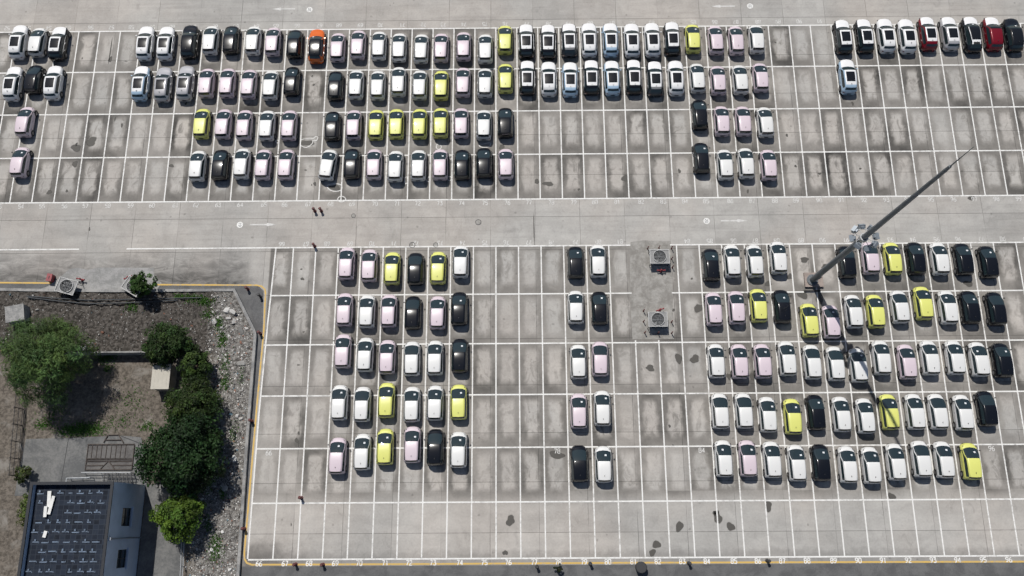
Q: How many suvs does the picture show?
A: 37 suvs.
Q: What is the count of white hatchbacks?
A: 74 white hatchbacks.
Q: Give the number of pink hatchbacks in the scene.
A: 47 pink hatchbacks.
